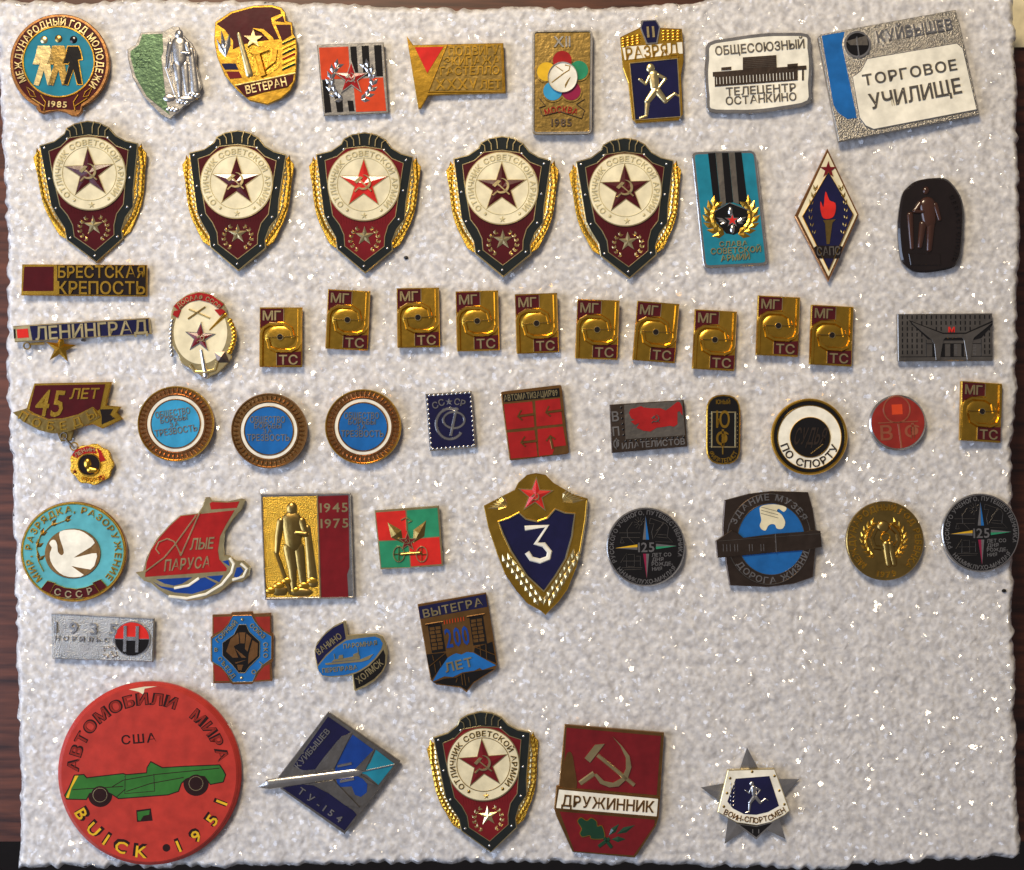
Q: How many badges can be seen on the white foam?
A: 60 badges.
